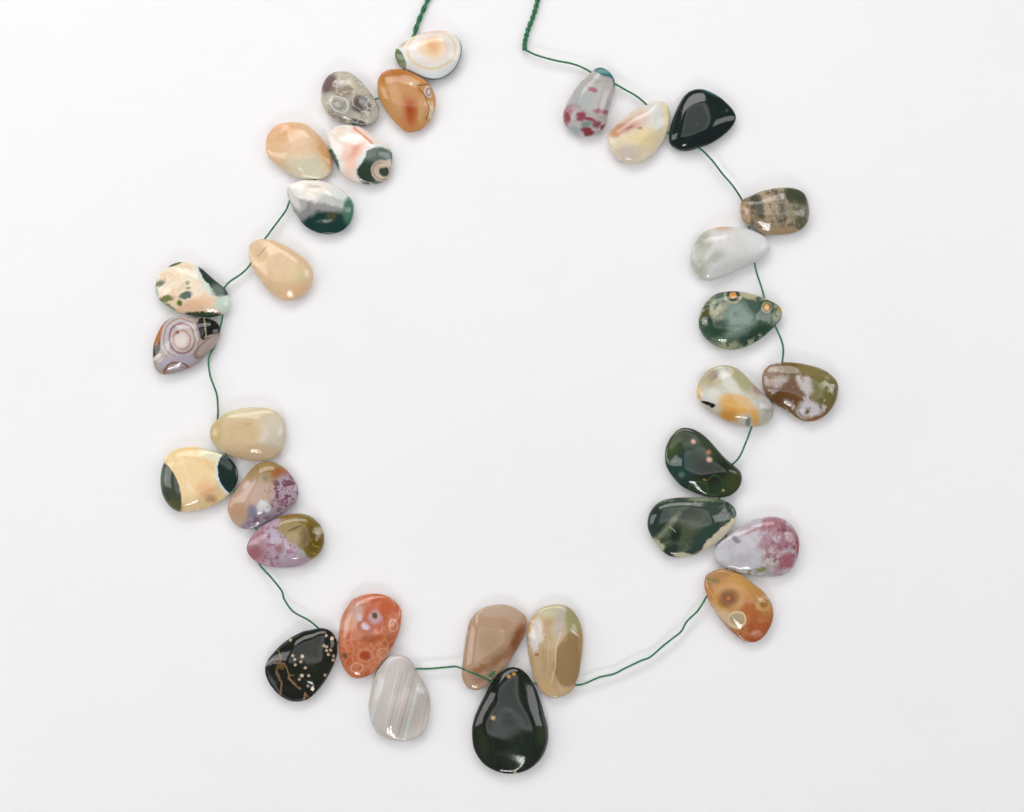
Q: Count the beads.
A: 31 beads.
